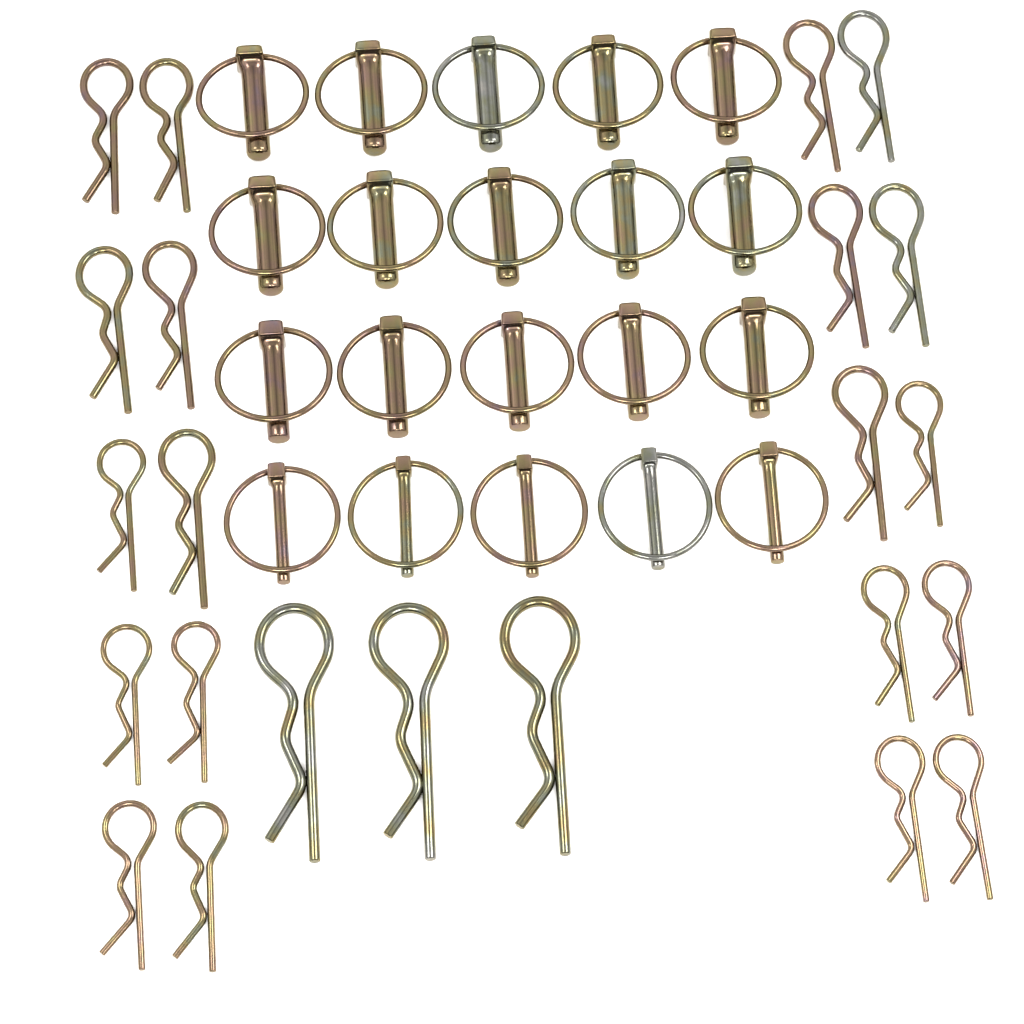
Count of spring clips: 23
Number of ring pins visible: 20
